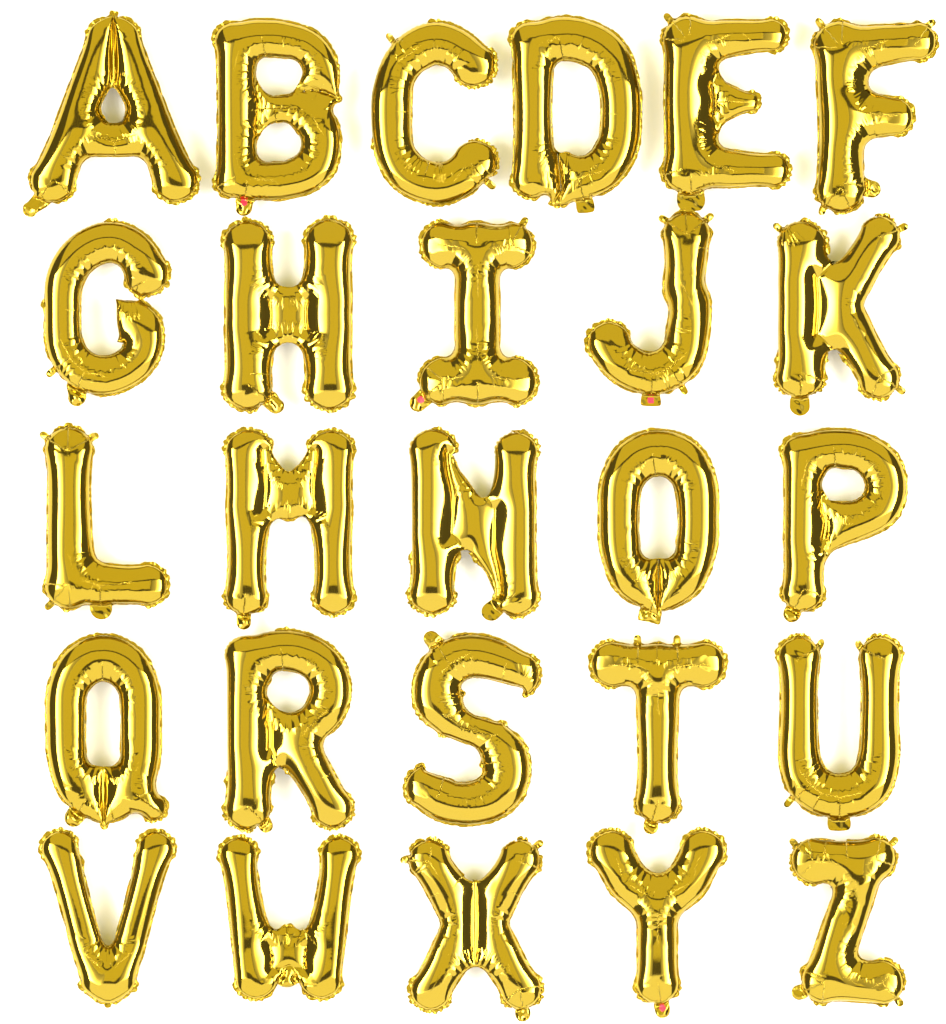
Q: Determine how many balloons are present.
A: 26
